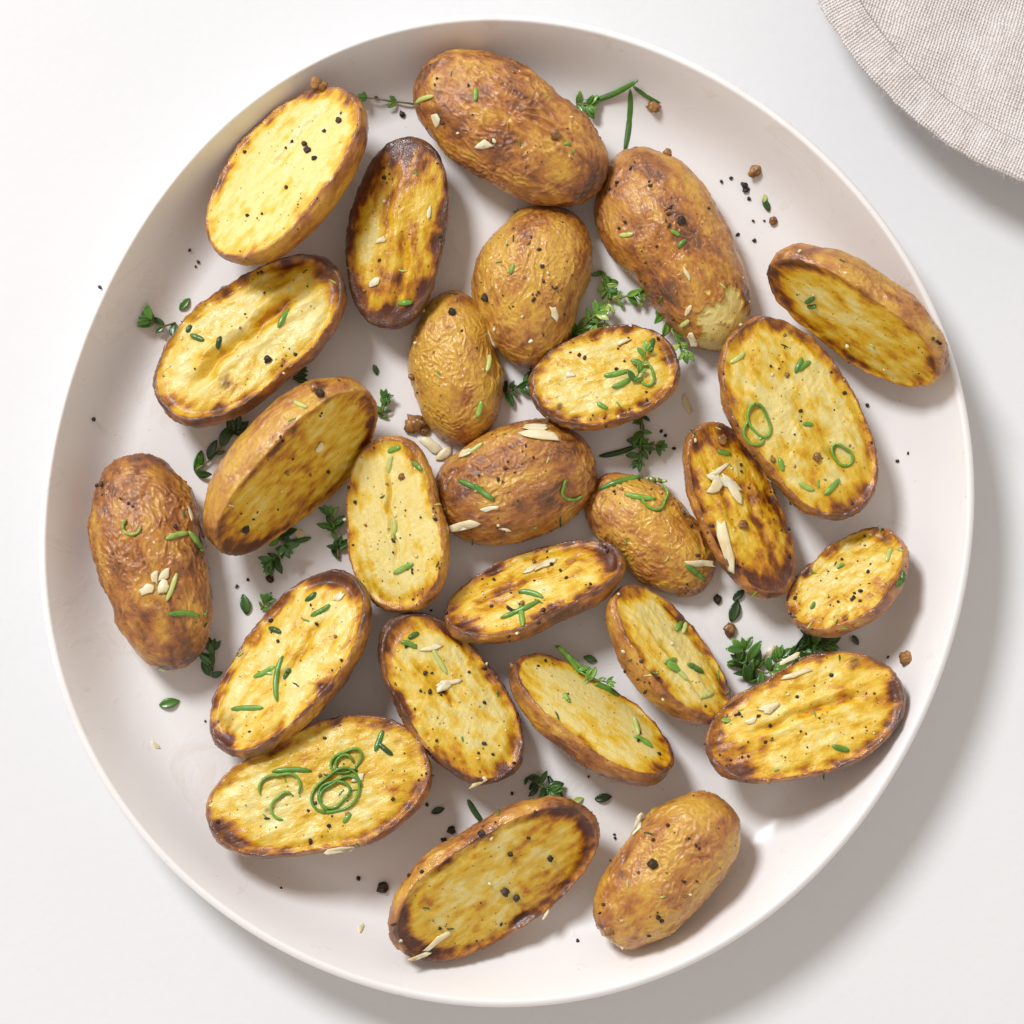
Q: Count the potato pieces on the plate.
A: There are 26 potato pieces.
